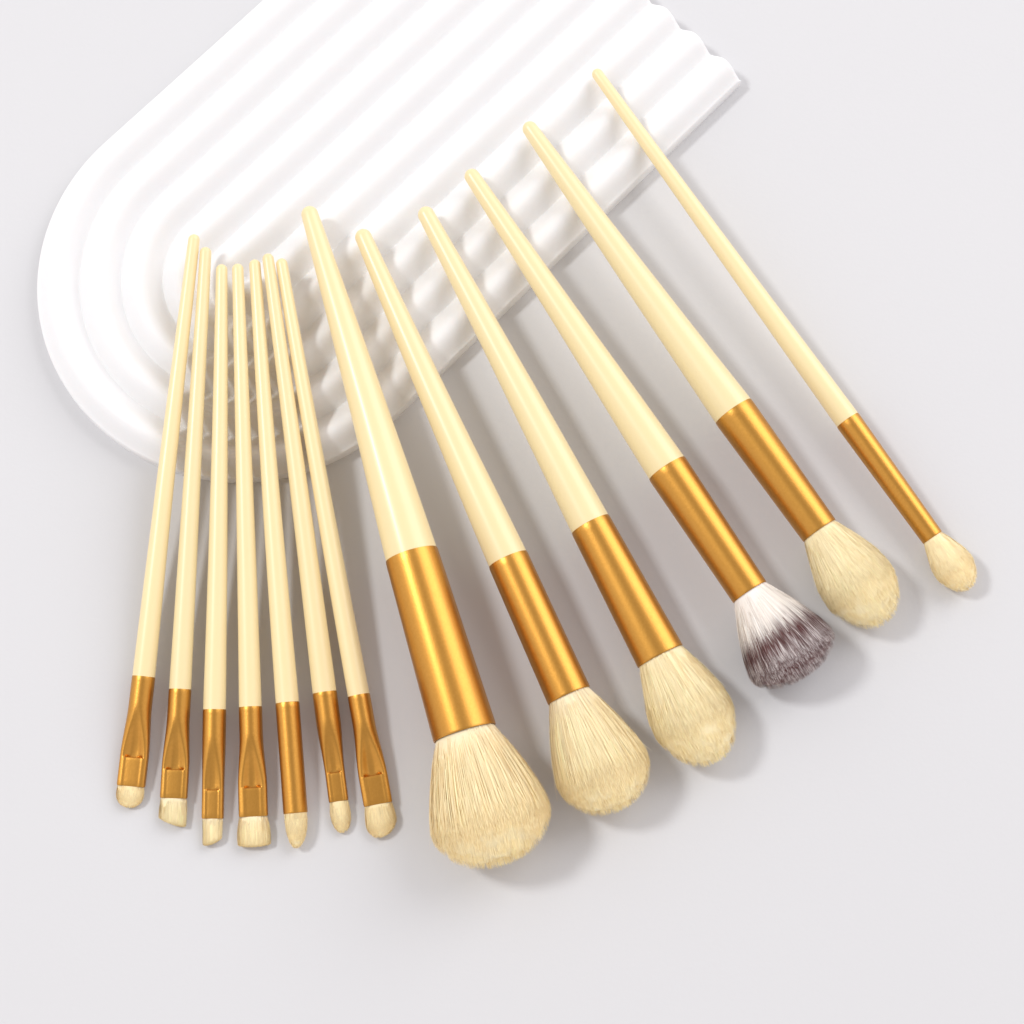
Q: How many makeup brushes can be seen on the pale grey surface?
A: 13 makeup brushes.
